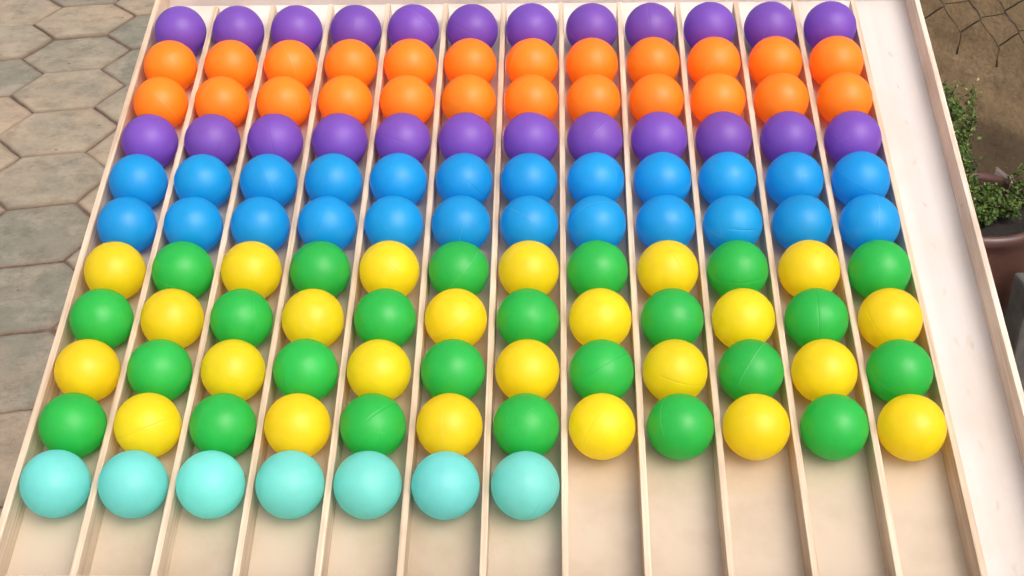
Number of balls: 127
